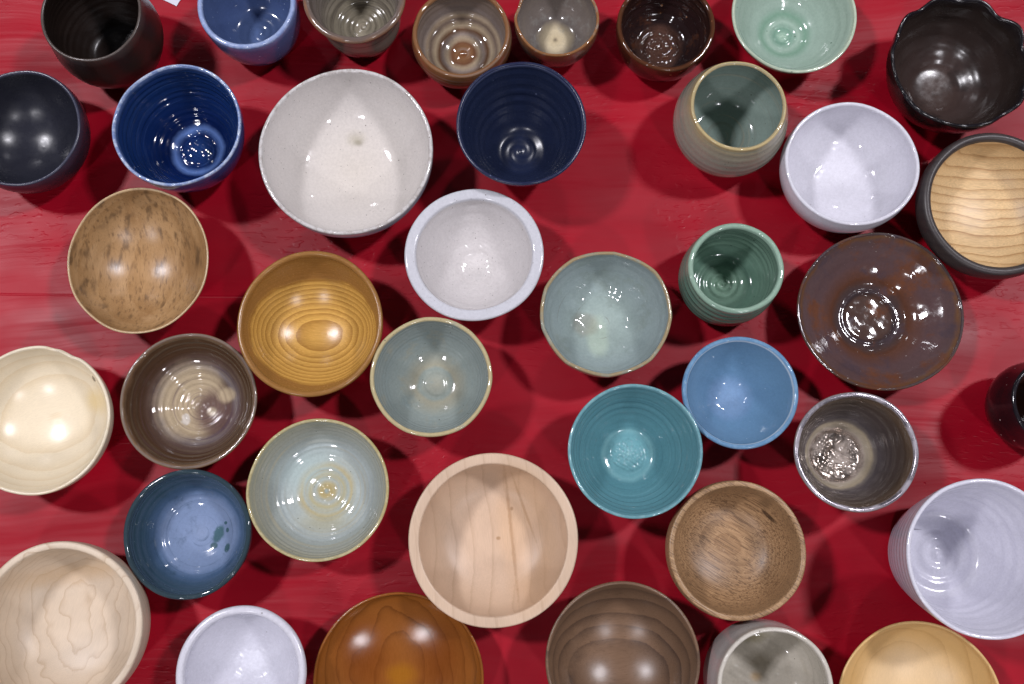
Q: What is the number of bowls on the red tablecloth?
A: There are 39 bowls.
